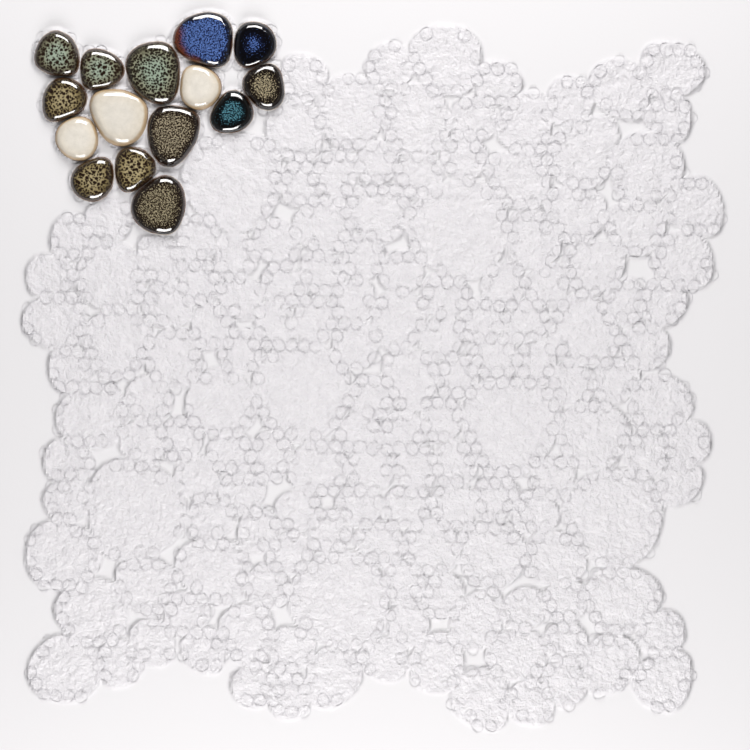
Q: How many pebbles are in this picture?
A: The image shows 15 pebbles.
